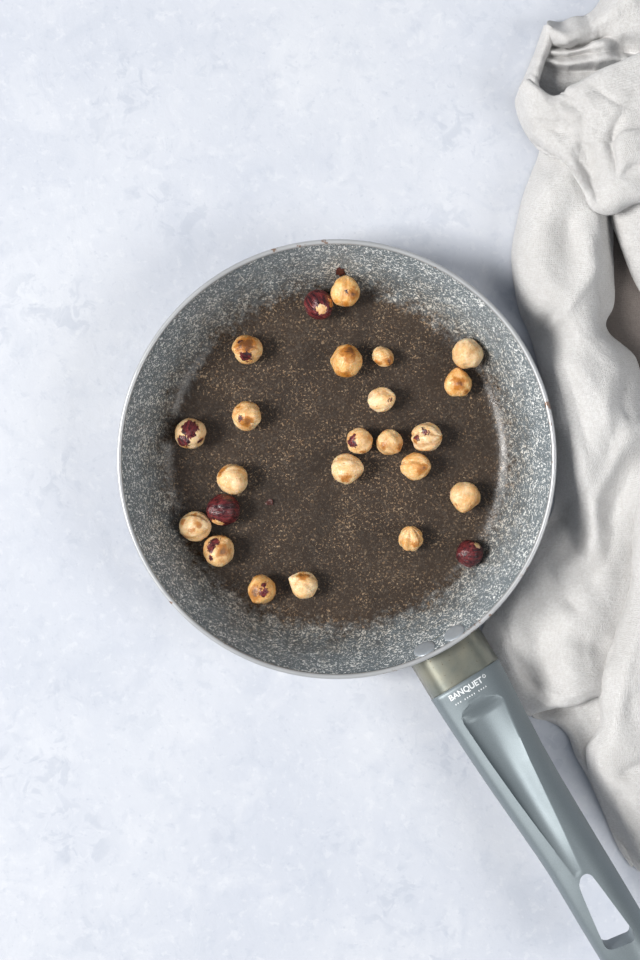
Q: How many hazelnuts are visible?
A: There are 24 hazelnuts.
